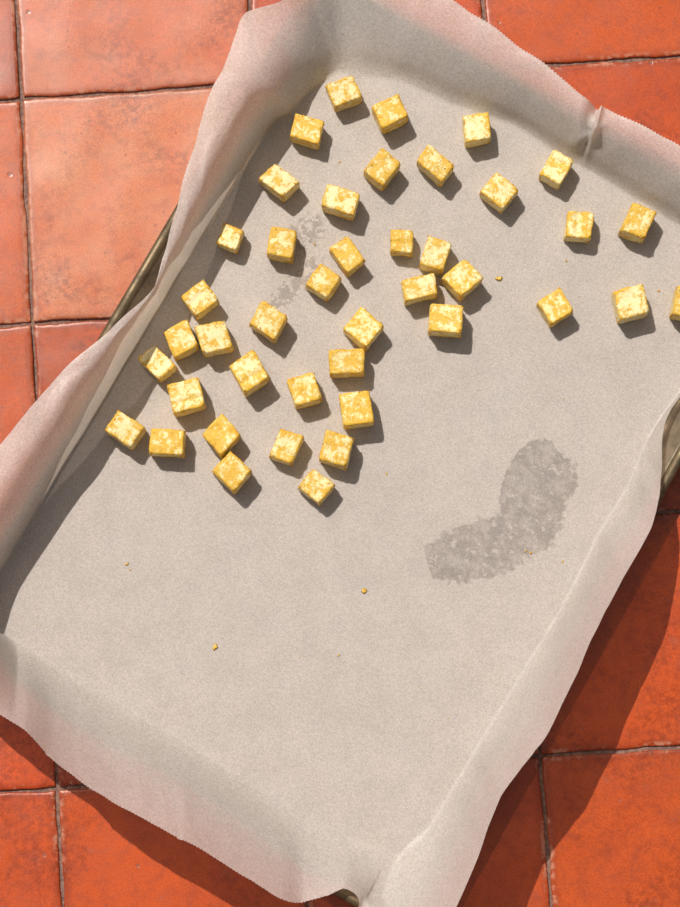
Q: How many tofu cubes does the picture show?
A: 42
